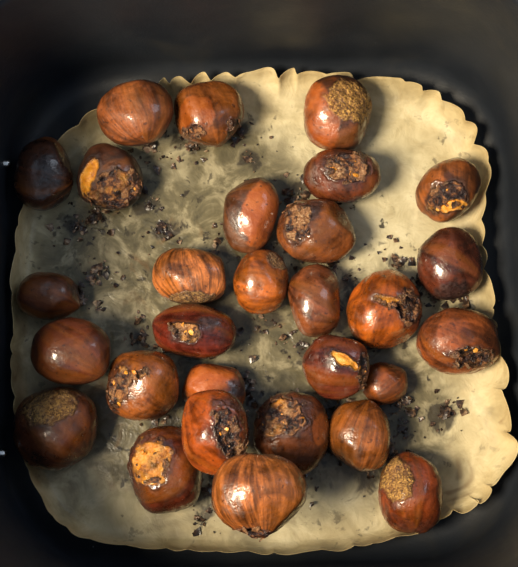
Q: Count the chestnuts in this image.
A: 29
